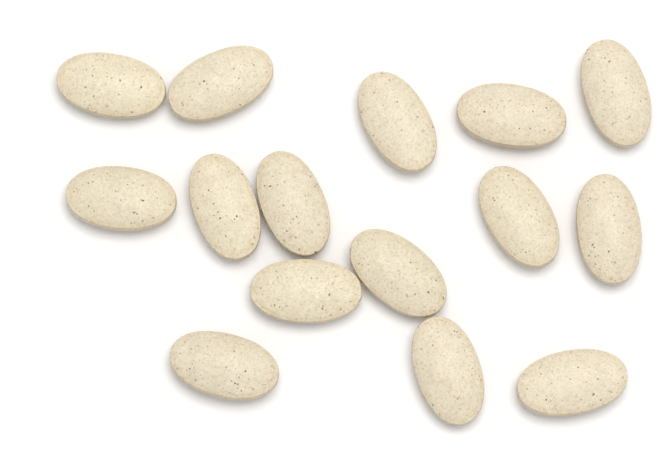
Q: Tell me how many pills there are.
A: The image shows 15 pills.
